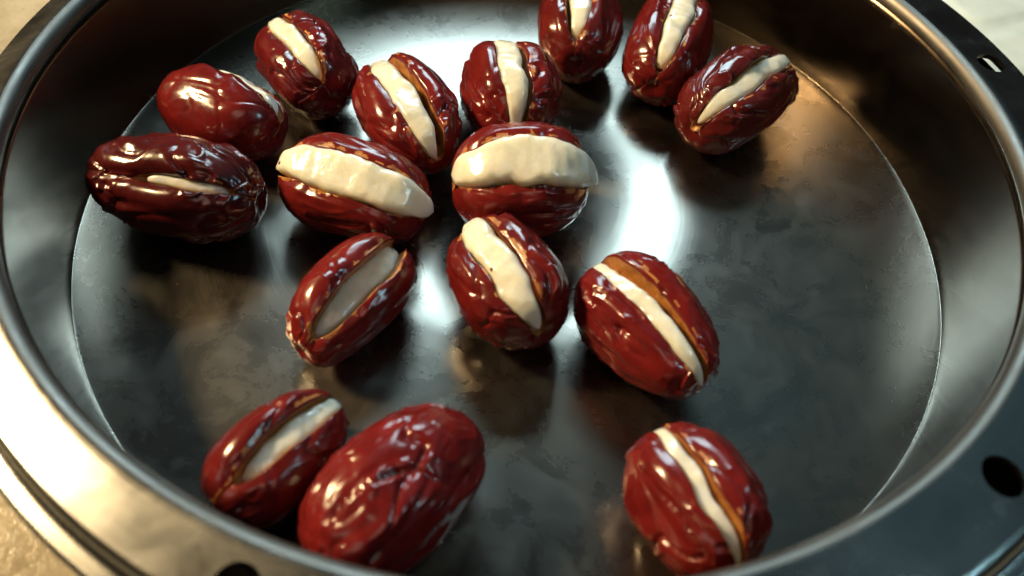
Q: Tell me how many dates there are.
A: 16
